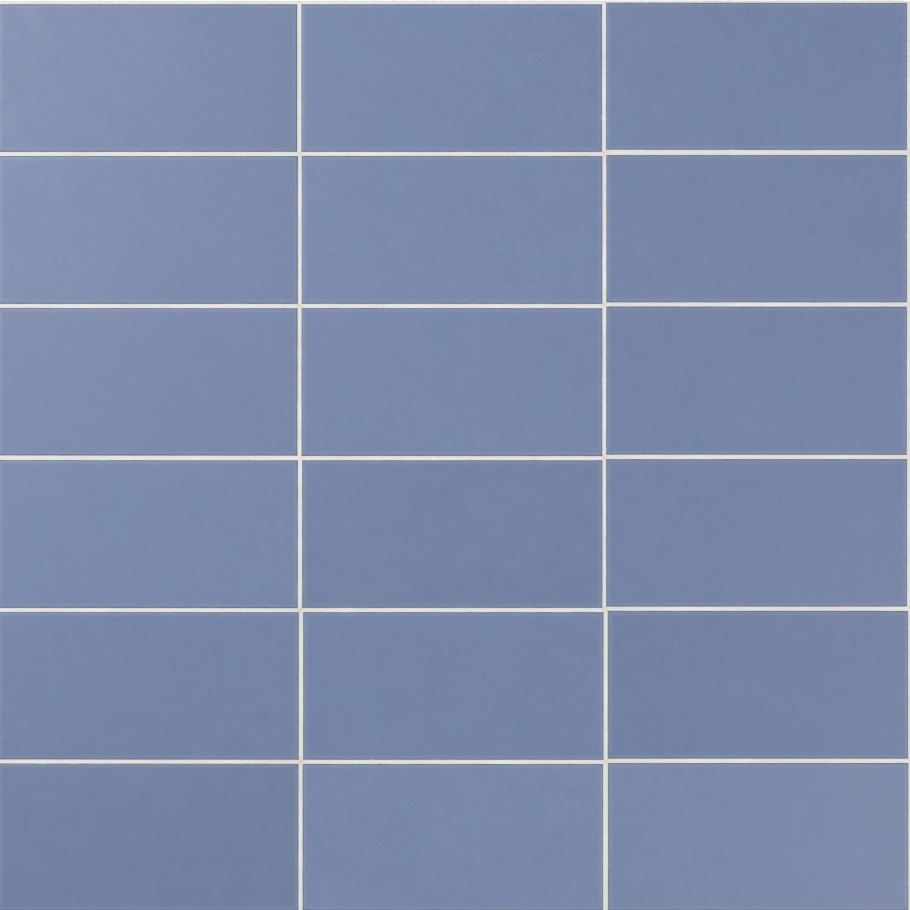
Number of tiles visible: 18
